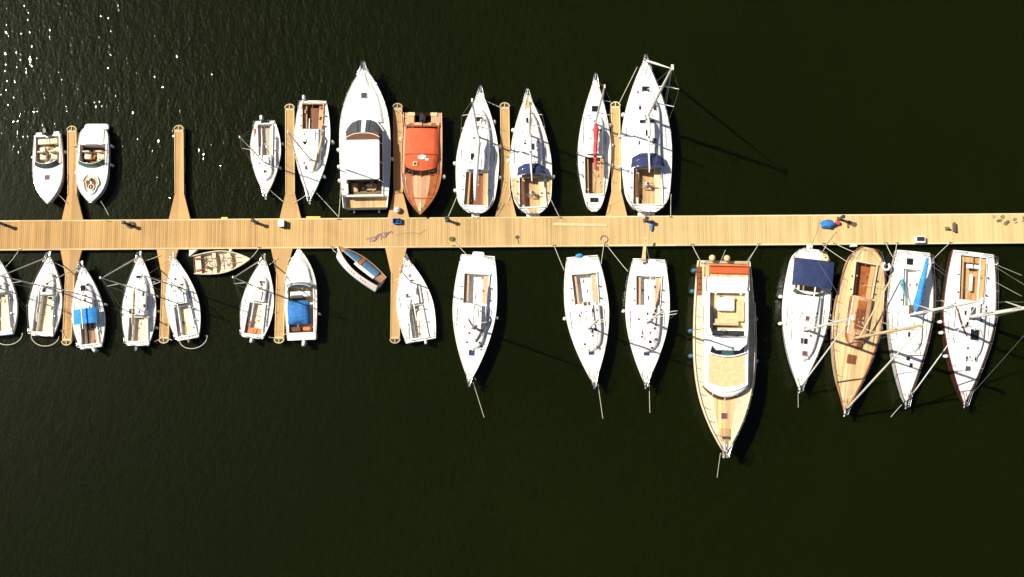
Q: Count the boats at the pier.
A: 28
